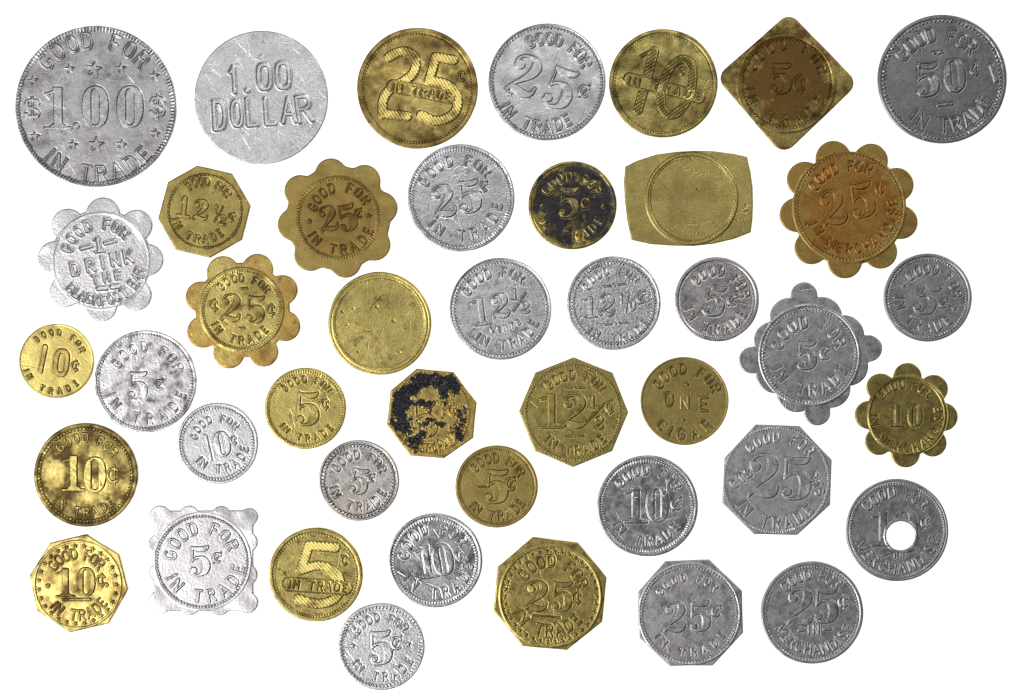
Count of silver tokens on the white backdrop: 22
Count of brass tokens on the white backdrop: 21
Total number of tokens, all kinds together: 43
